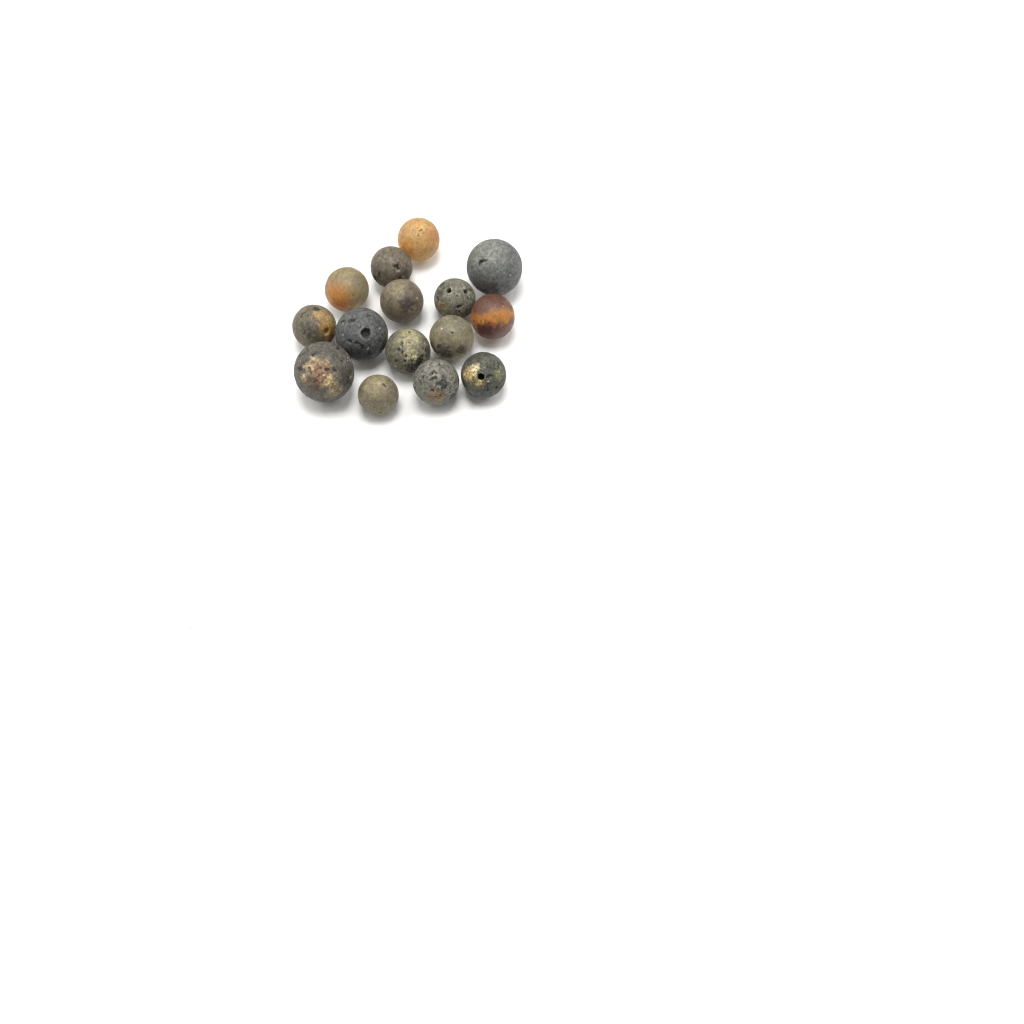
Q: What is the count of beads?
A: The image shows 15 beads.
